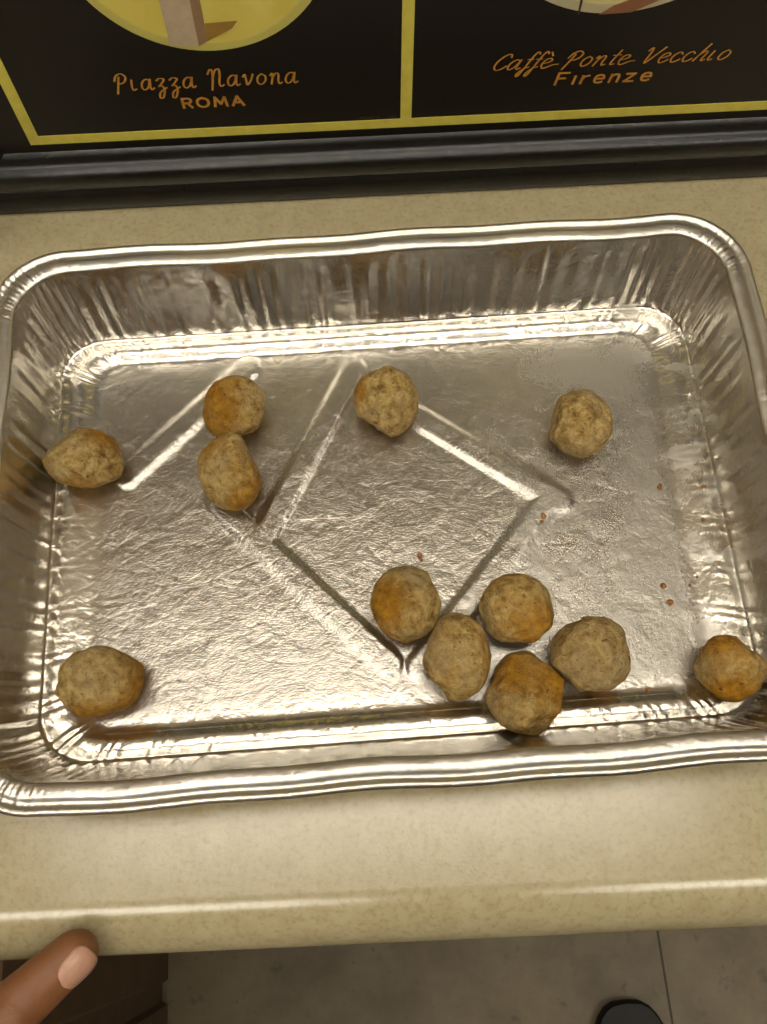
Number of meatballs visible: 12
